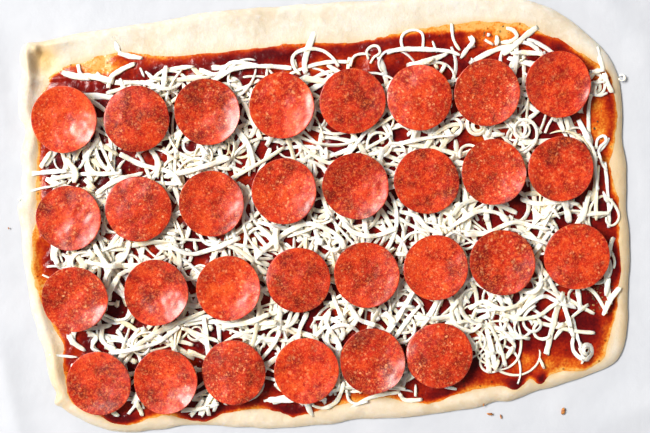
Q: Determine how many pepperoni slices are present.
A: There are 30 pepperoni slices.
